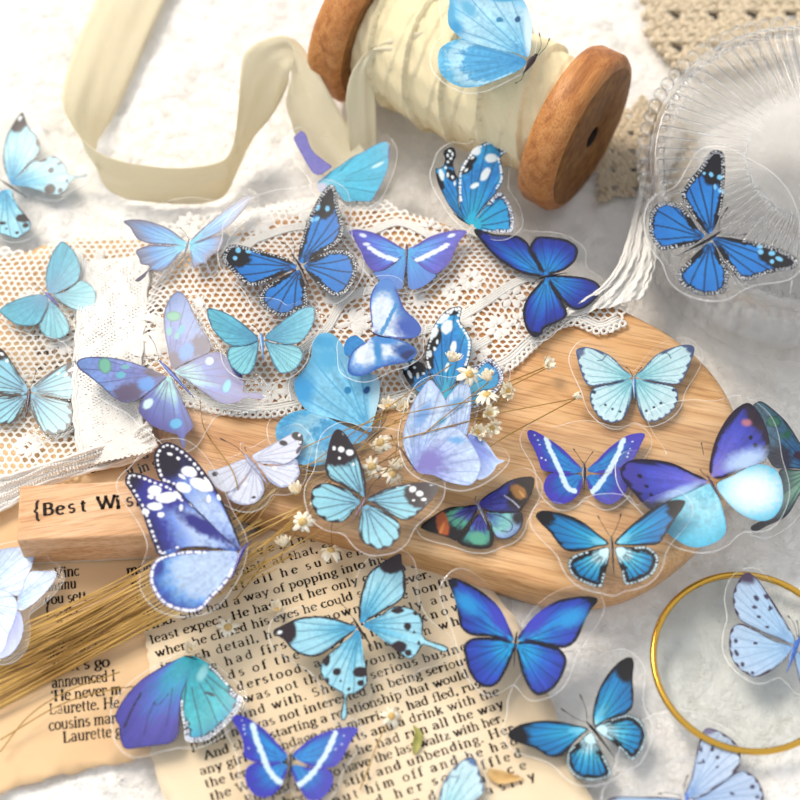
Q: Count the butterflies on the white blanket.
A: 35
